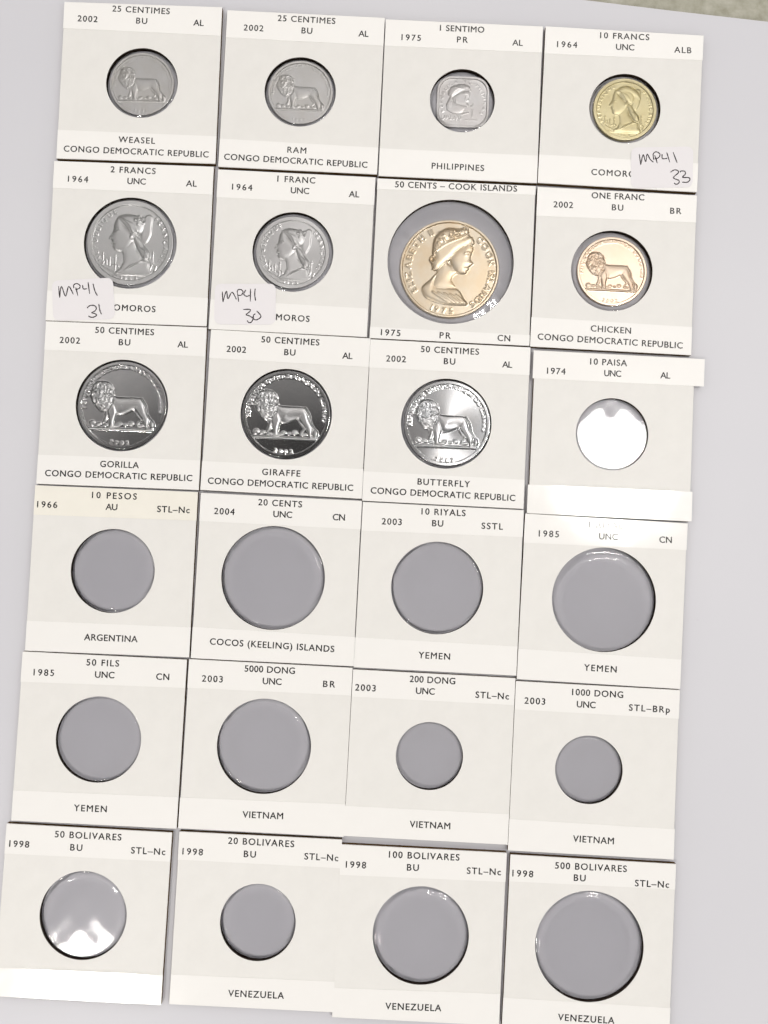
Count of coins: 11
